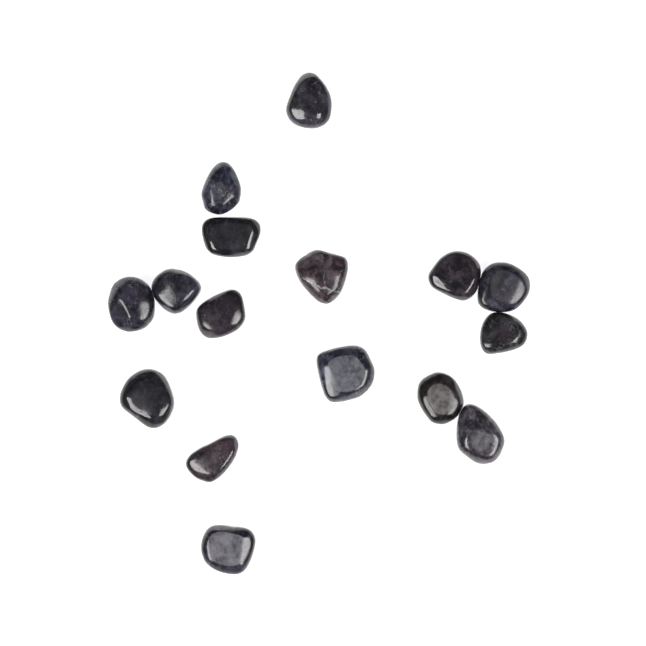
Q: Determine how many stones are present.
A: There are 16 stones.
